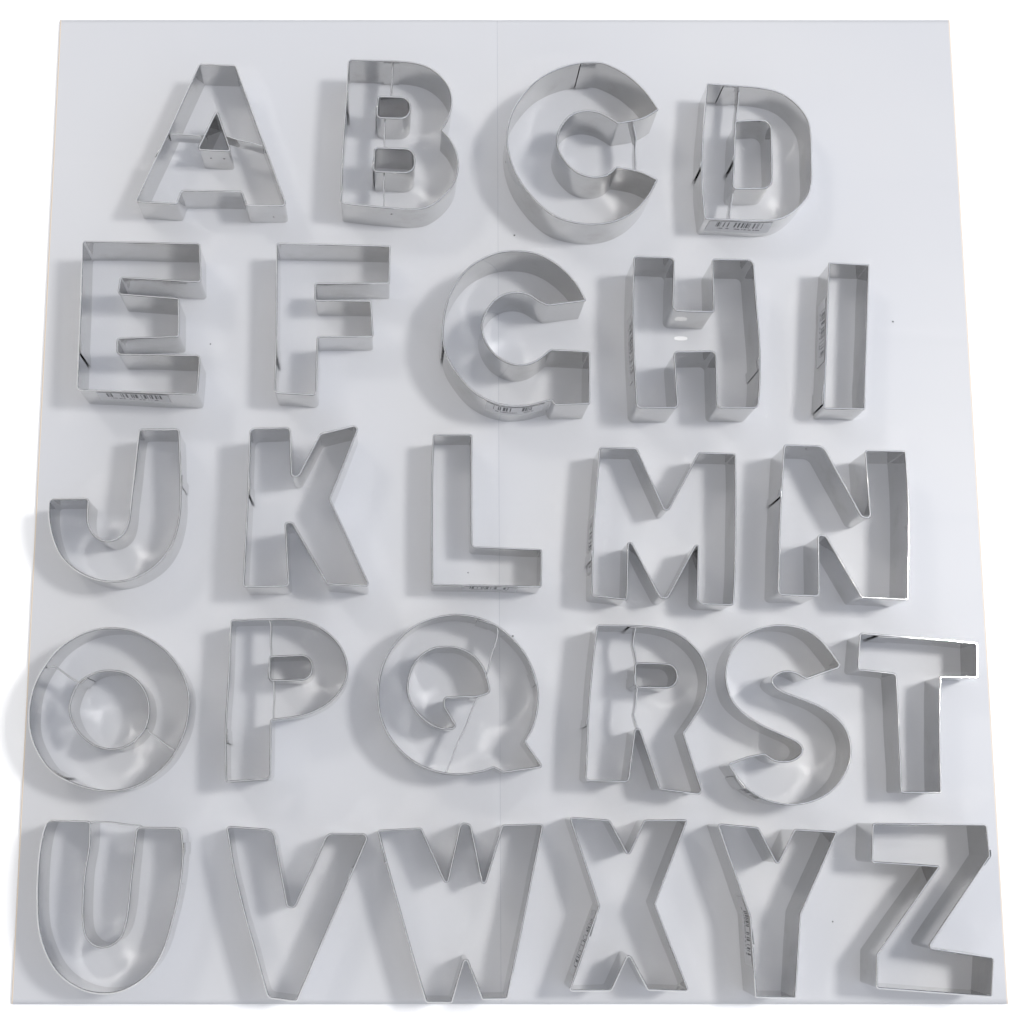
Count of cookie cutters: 26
